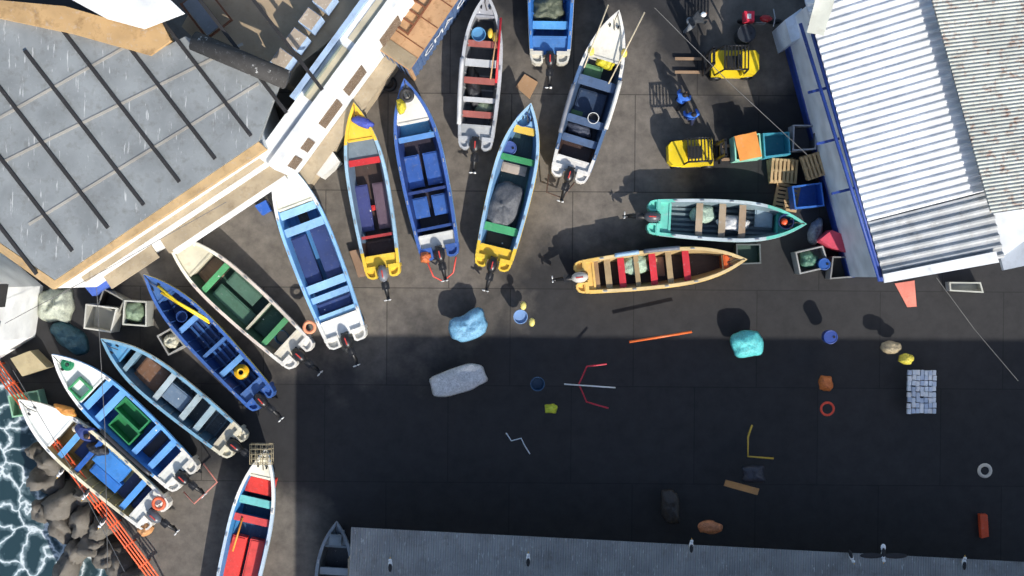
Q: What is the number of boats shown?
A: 16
